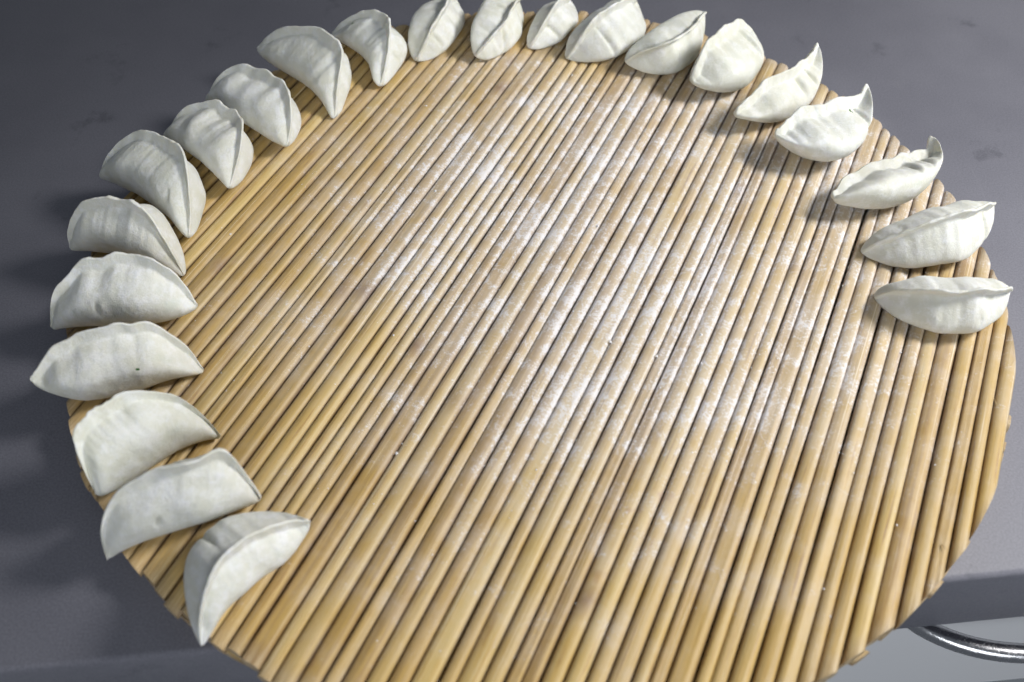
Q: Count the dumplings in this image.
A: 22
